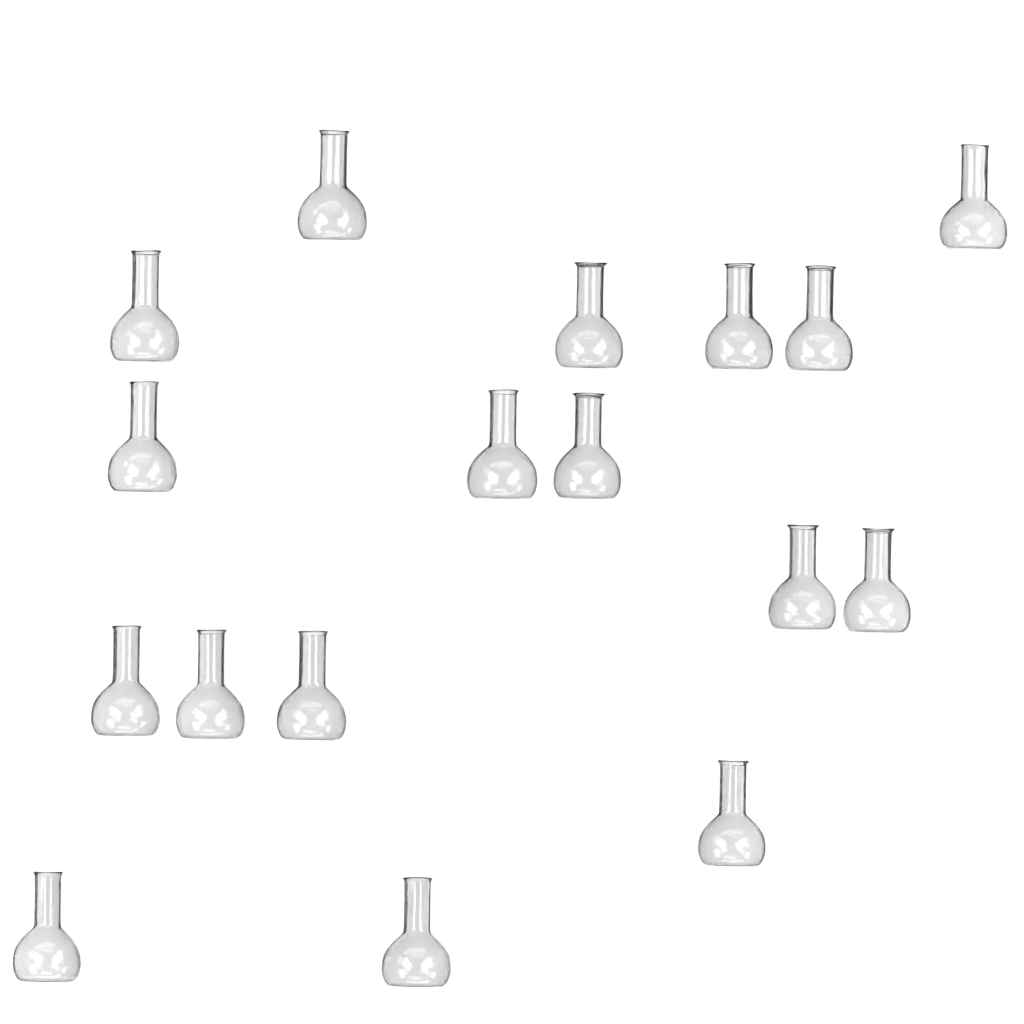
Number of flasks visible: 17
